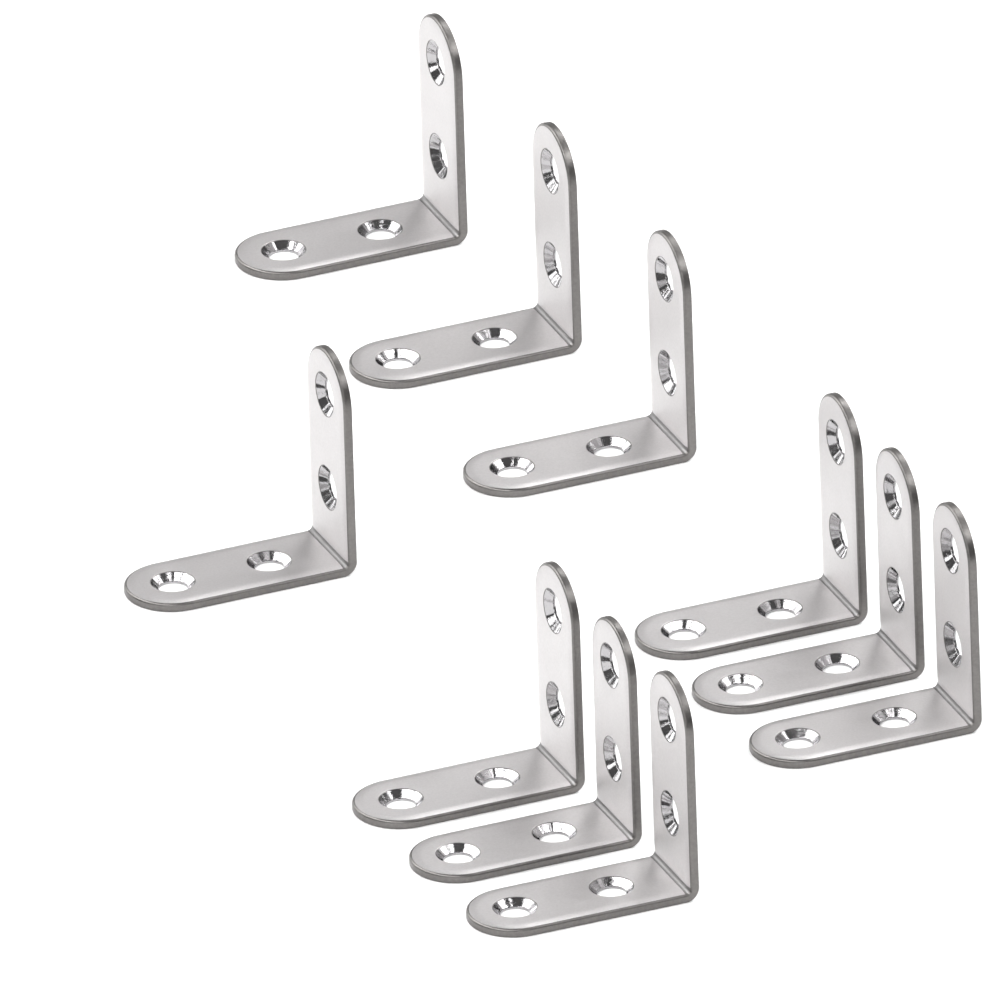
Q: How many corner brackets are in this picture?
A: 10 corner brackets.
